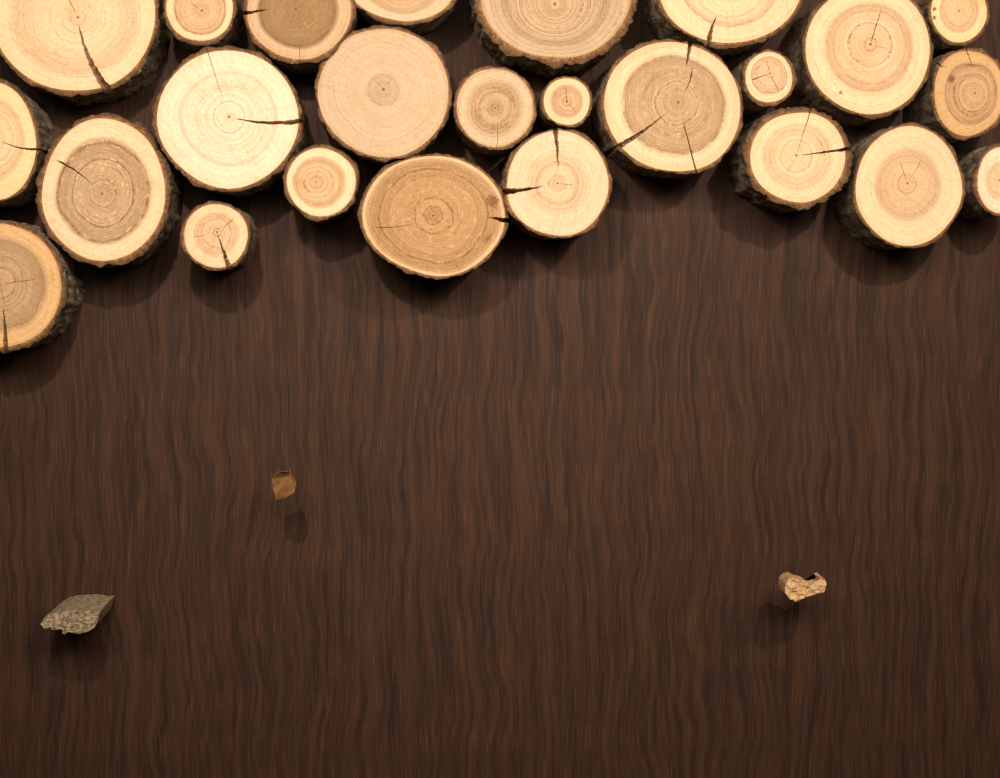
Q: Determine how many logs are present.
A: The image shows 25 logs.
